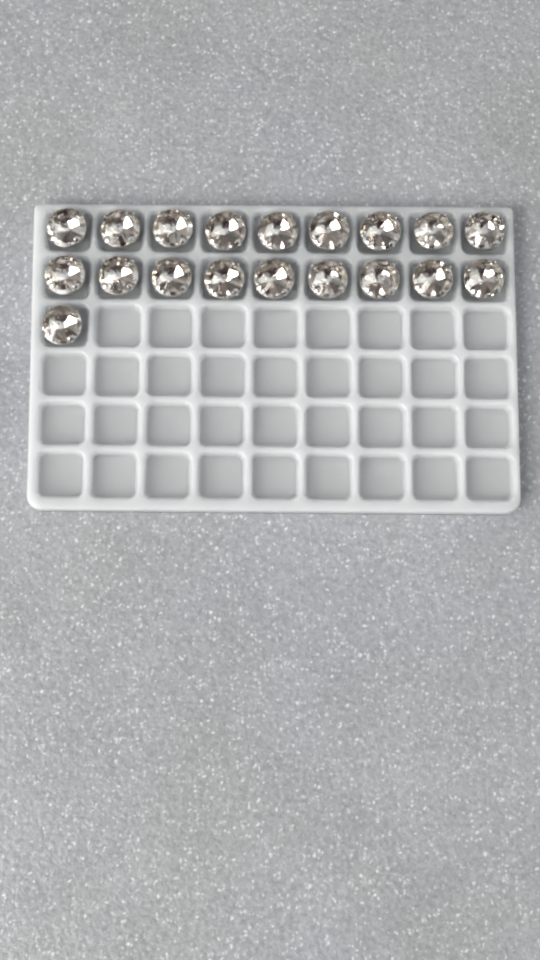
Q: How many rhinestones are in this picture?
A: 19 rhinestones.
